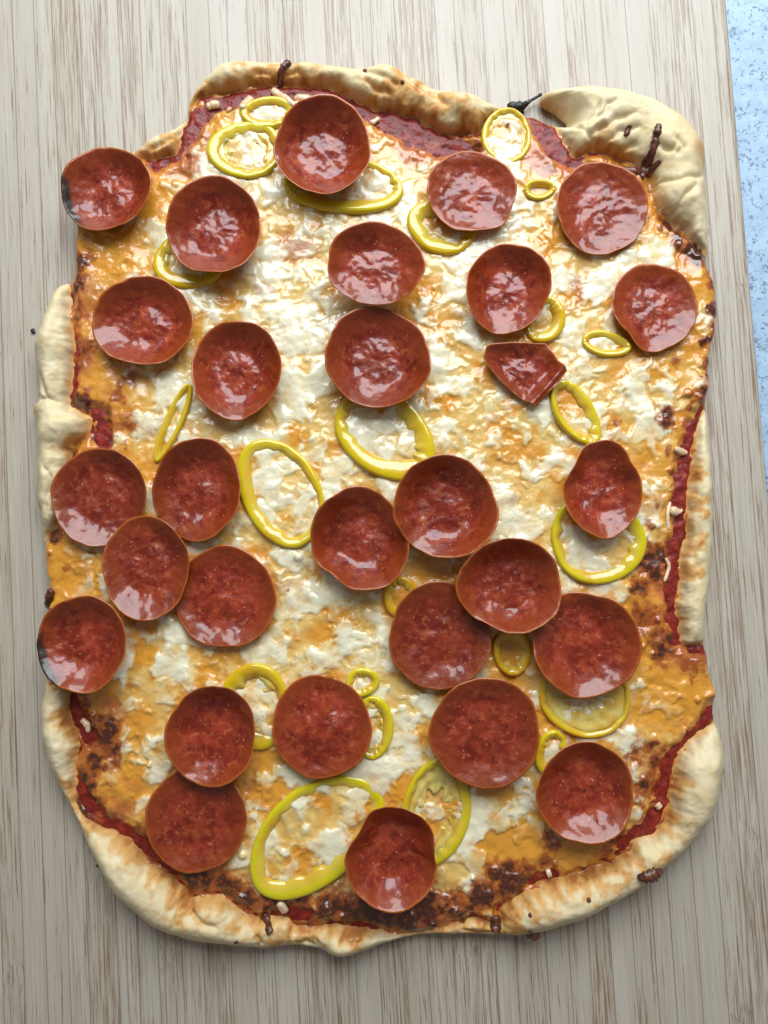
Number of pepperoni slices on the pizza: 29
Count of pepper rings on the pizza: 23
